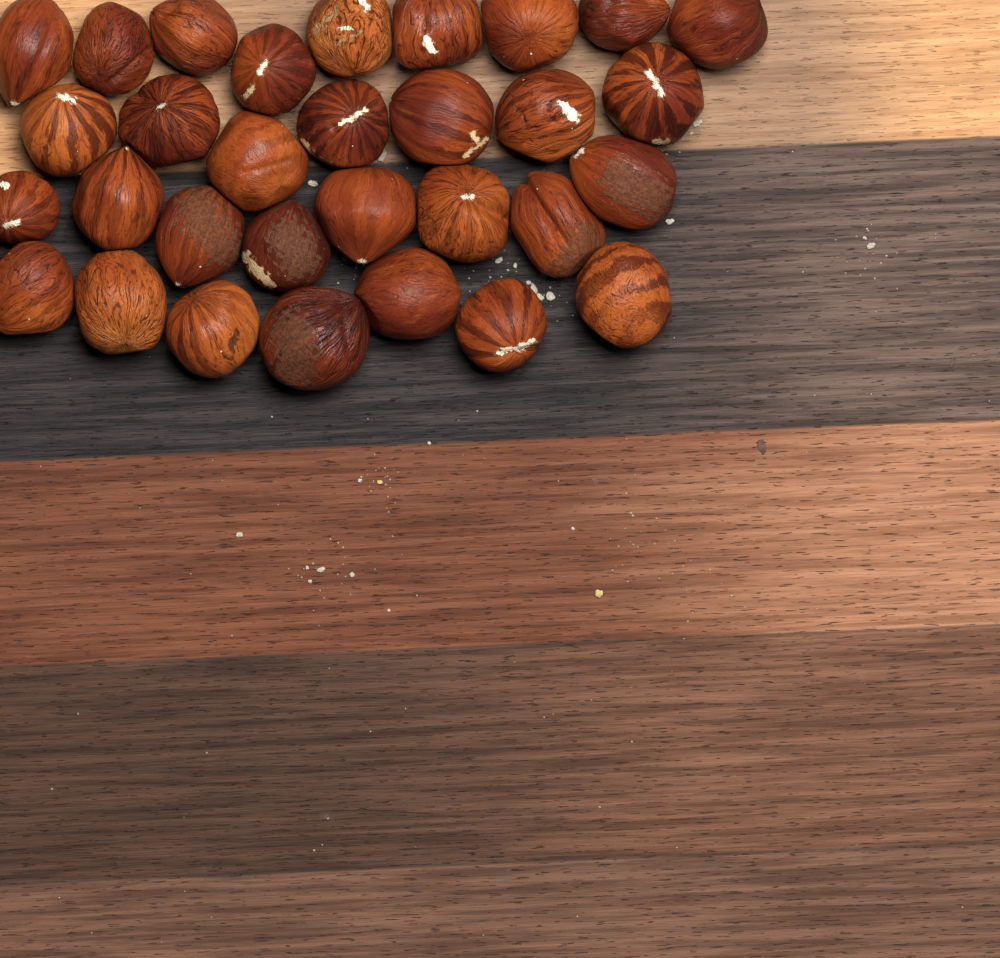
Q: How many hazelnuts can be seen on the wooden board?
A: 31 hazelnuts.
